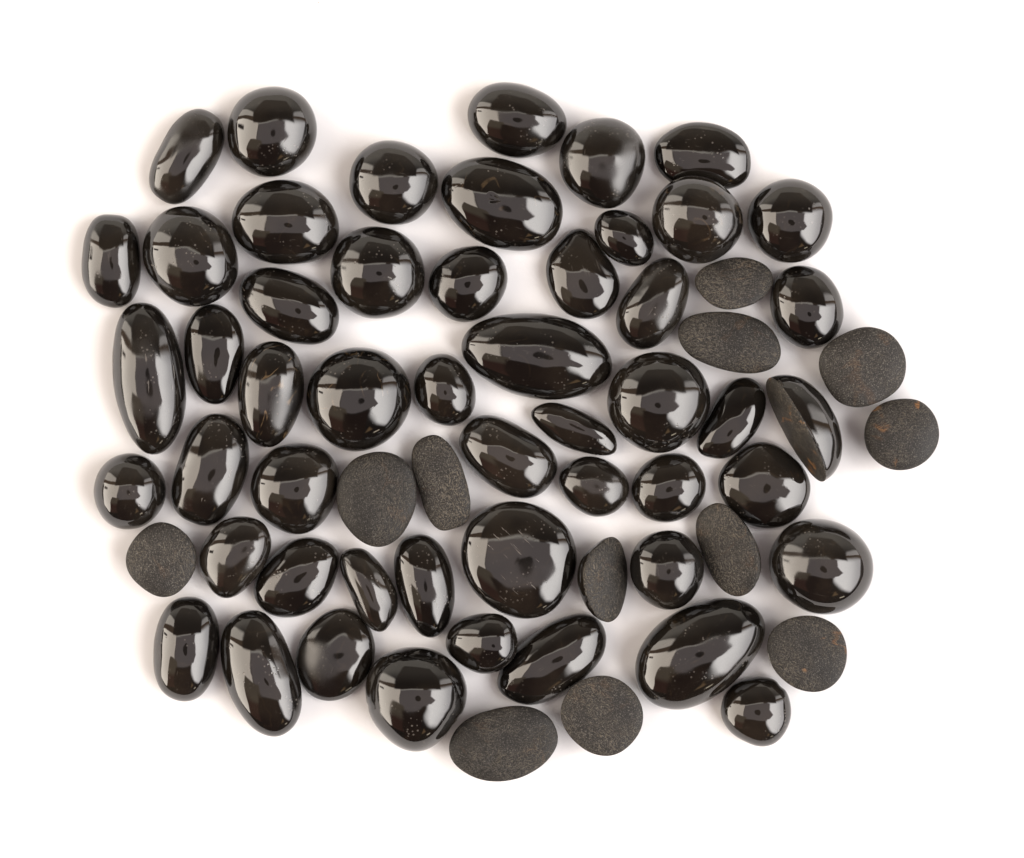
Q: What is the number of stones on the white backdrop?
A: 63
